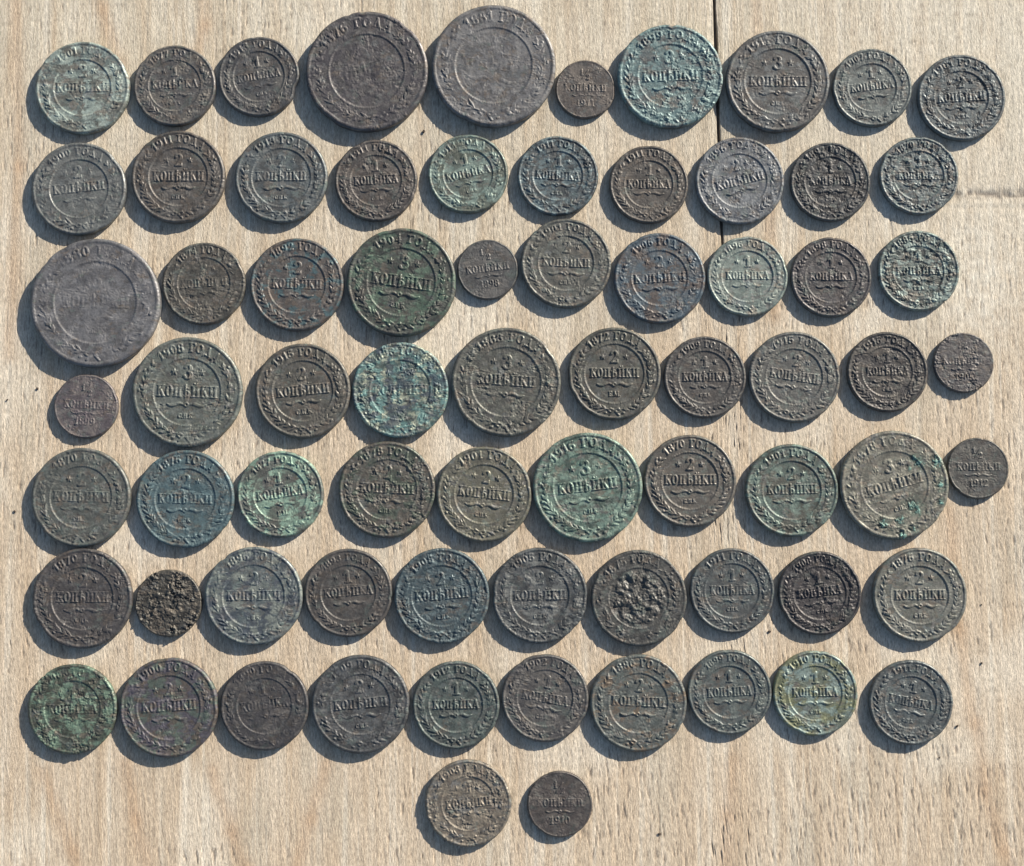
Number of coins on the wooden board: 72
